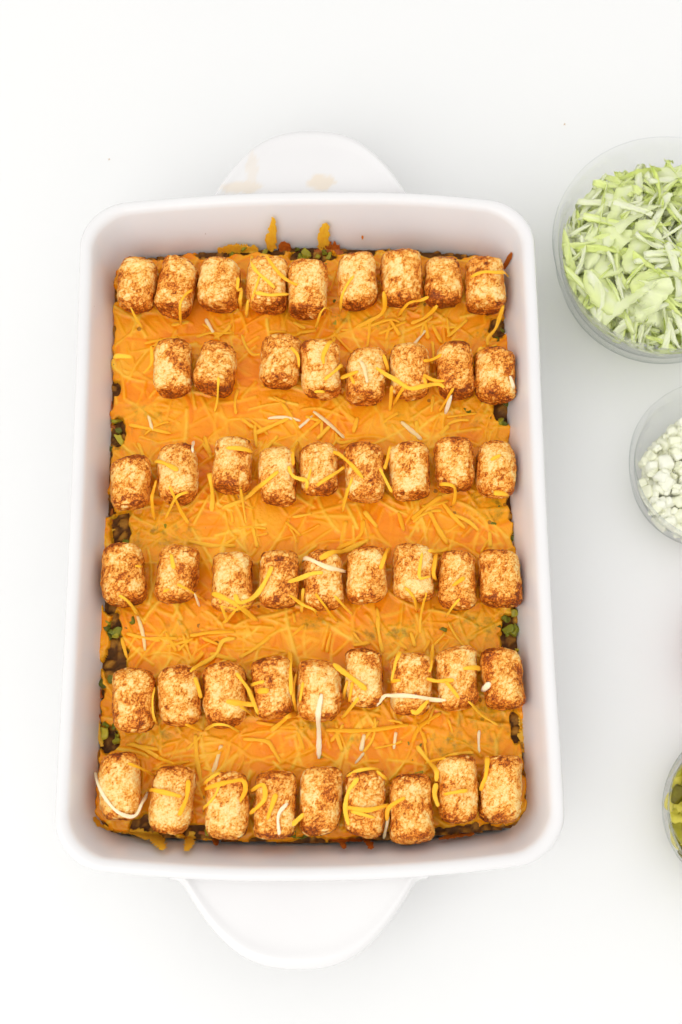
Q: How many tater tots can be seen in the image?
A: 53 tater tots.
